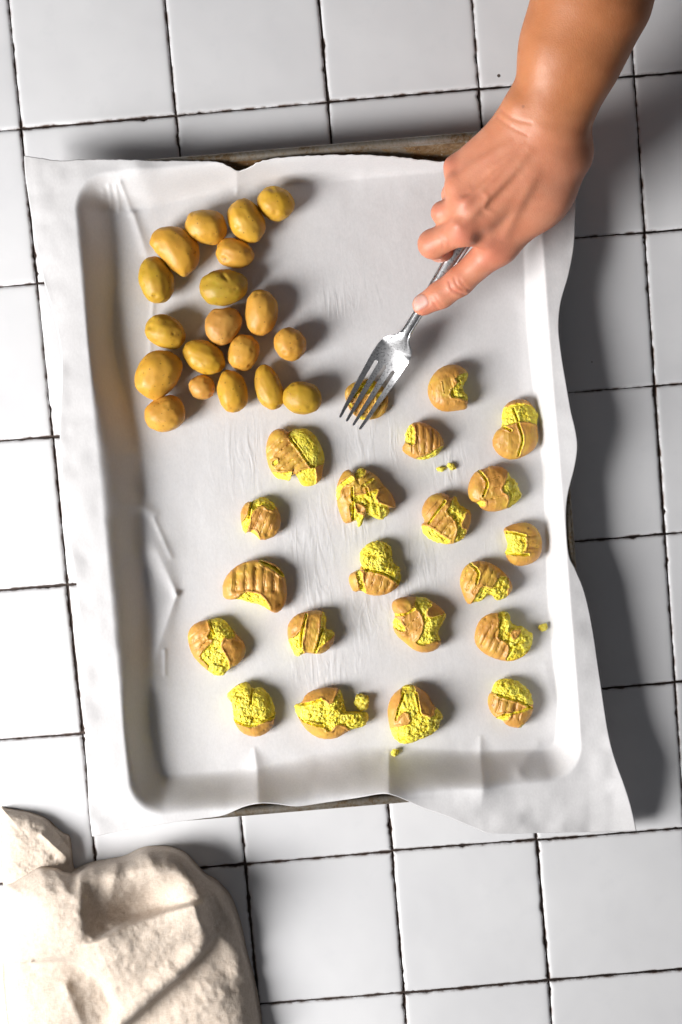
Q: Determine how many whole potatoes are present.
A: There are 19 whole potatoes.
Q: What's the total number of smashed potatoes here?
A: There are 21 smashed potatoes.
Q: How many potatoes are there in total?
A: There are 40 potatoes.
